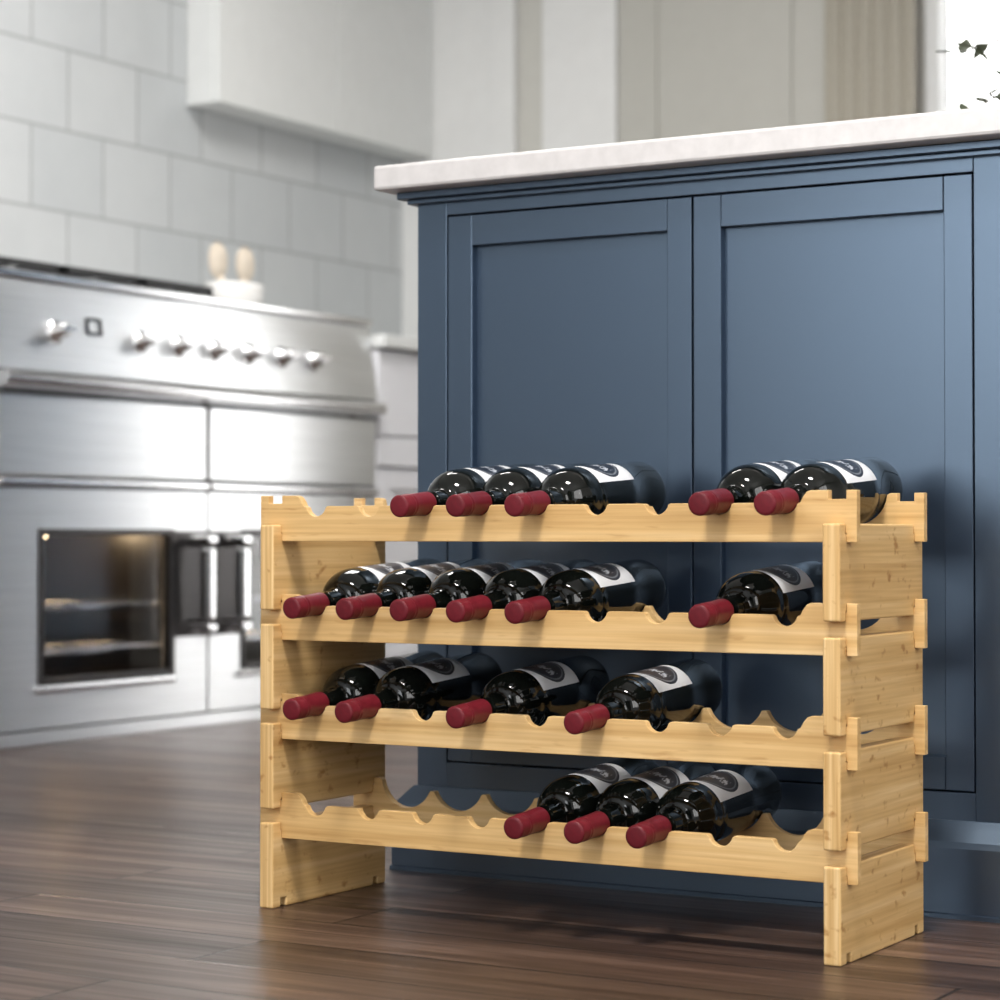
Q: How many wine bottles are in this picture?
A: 18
